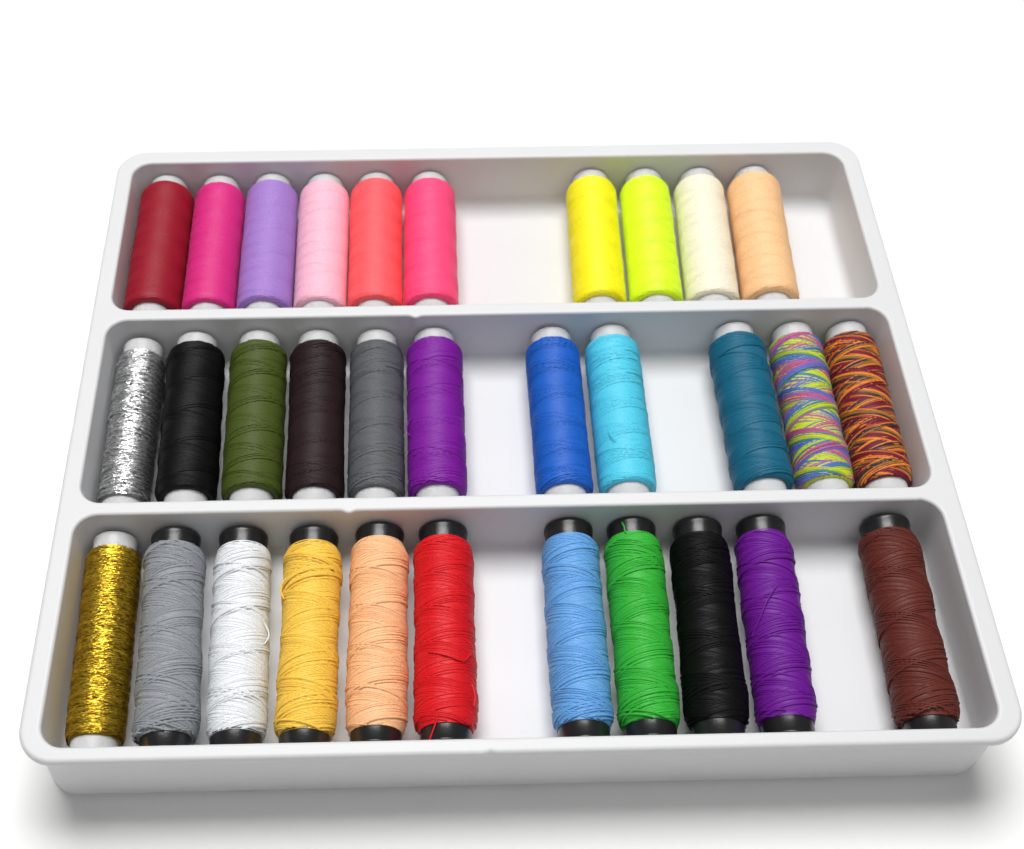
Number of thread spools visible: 32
